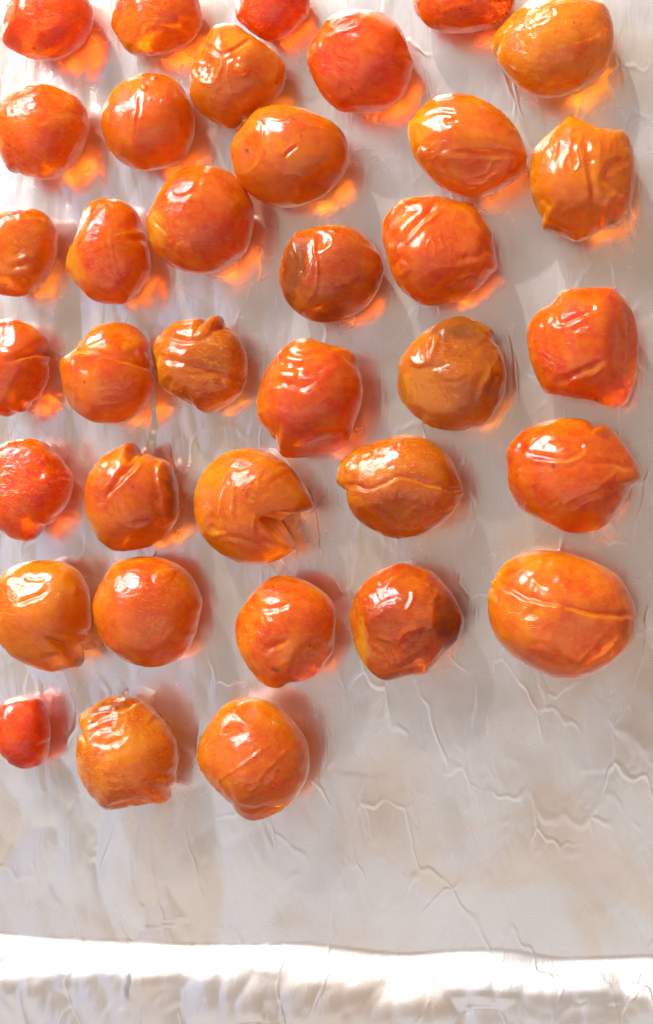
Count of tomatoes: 36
